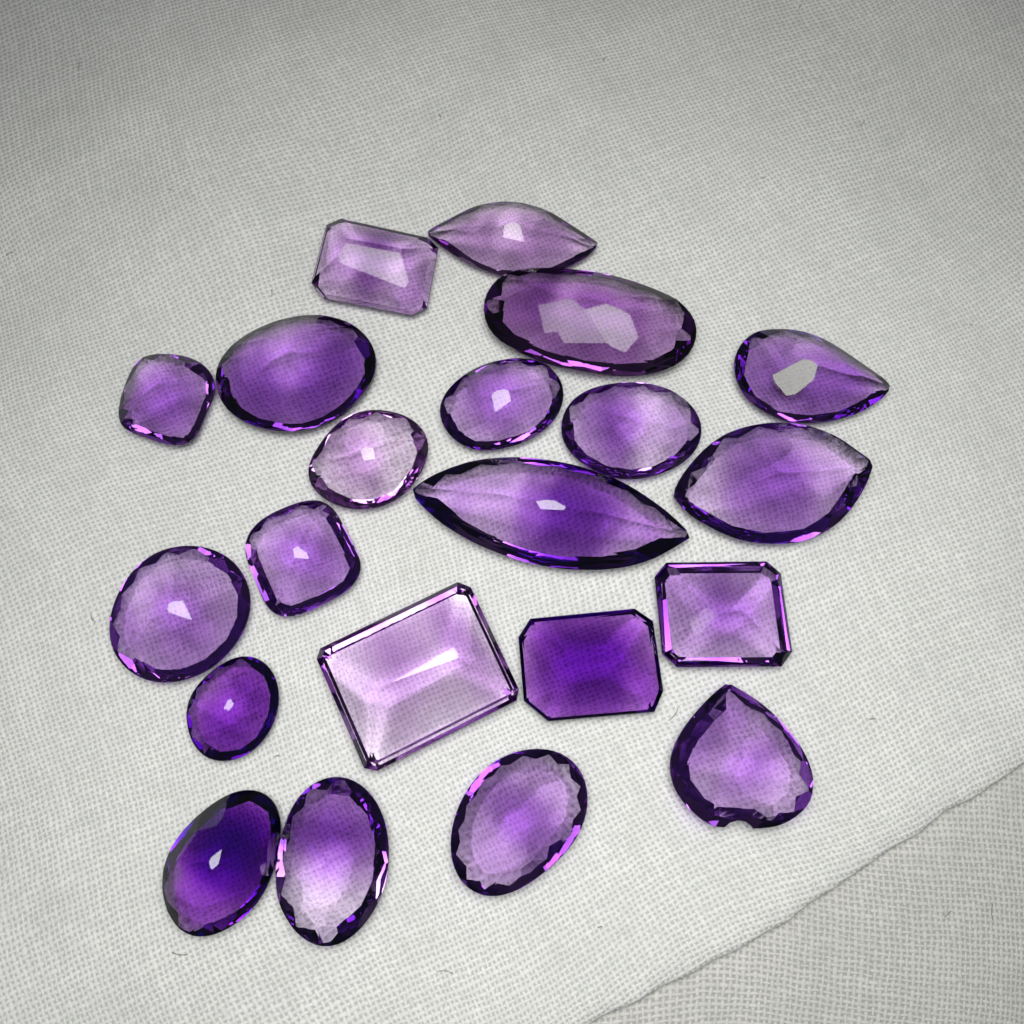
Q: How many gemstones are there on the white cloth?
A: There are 21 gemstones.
